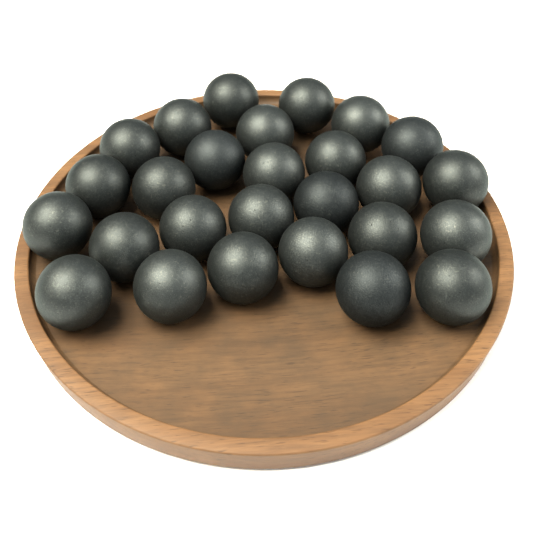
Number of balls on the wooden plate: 27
